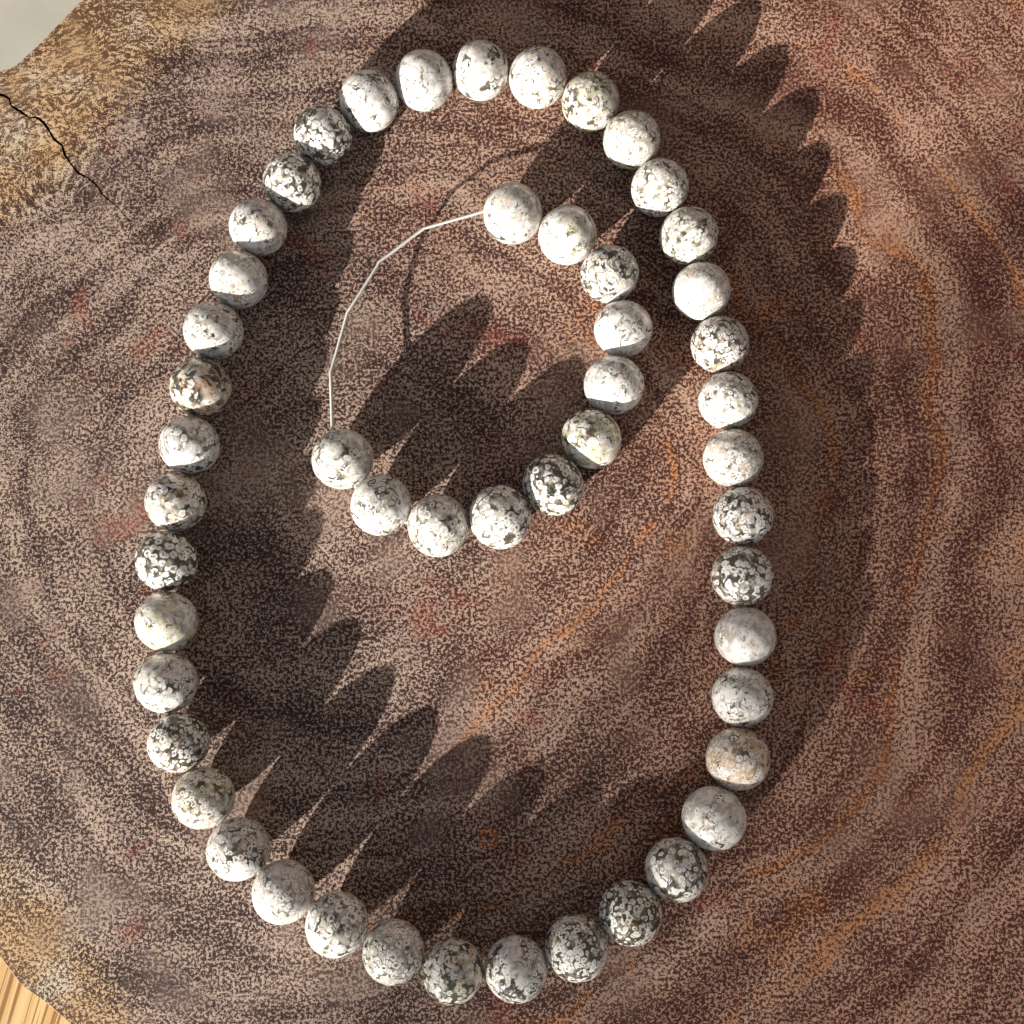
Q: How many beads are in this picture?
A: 51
